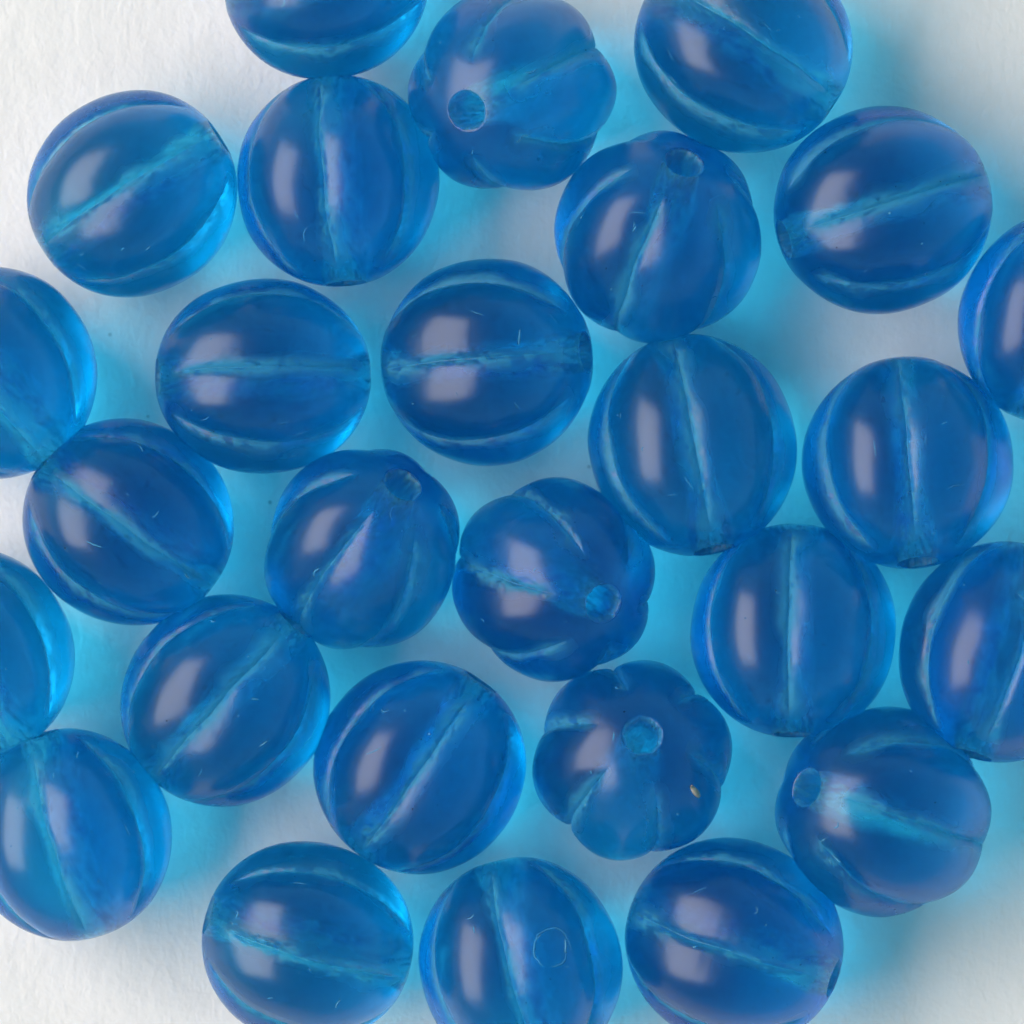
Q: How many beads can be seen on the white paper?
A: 27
